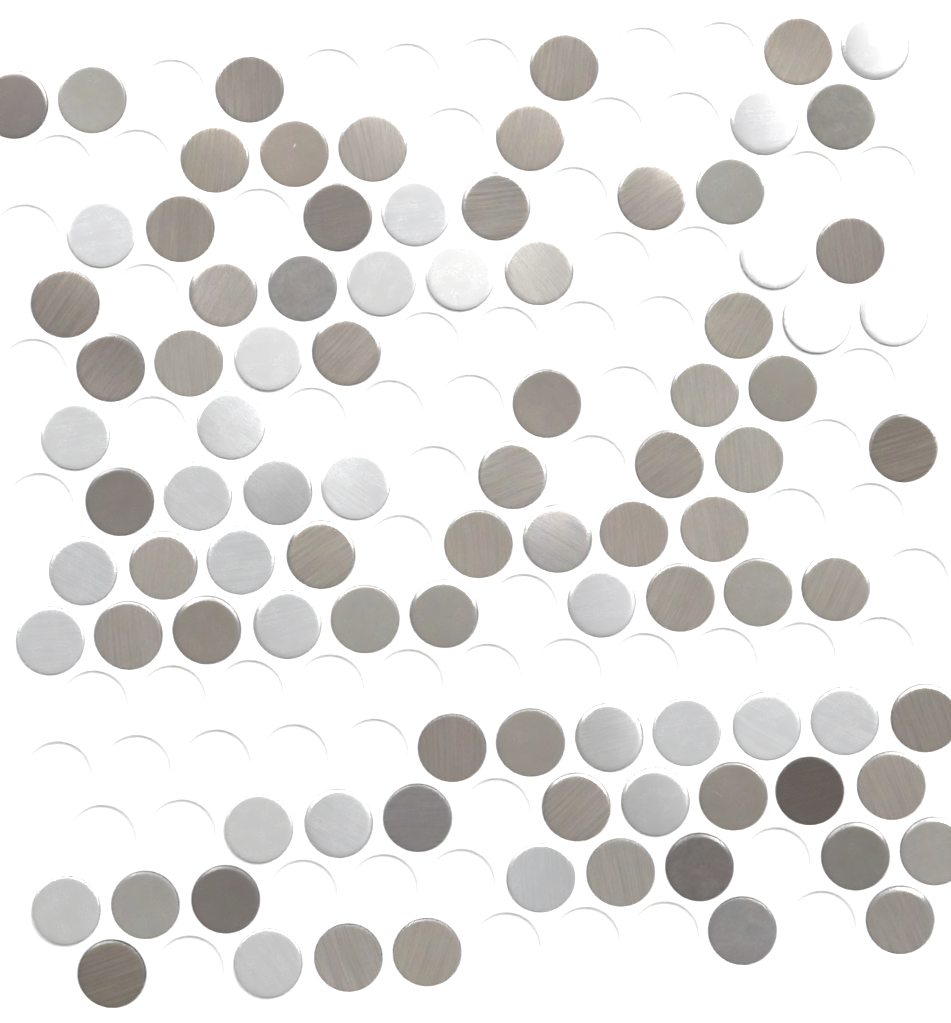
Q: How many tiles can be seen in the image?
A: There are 94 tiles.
